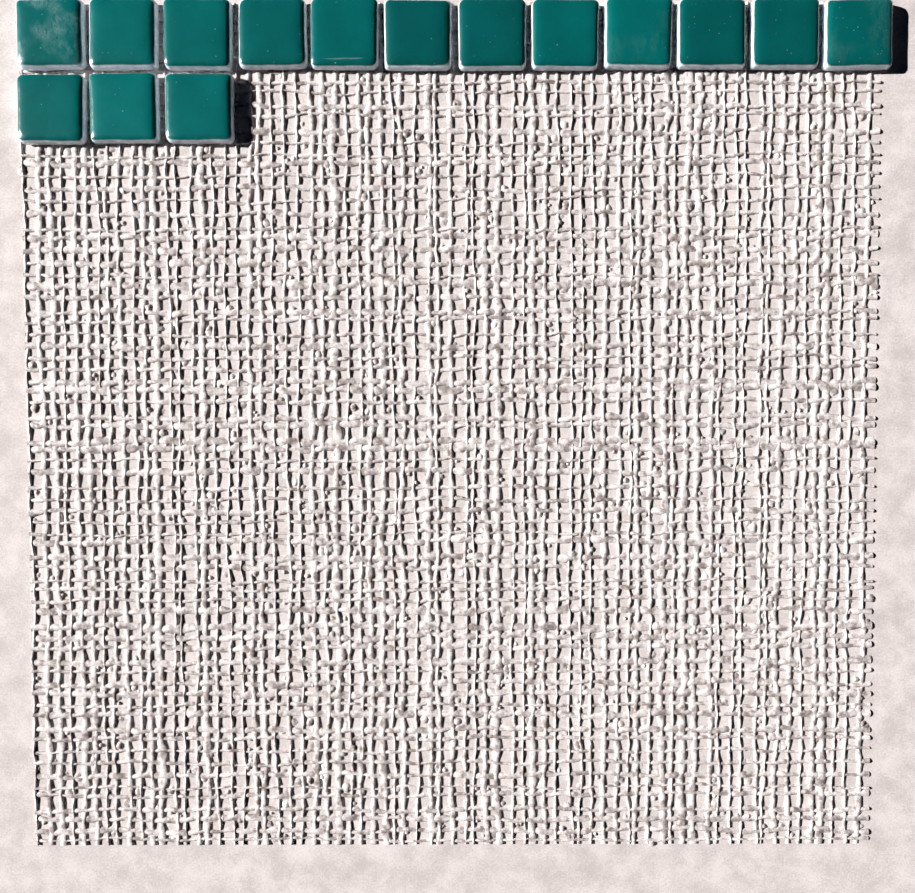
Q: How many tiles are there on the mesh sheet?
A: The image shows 15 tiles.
